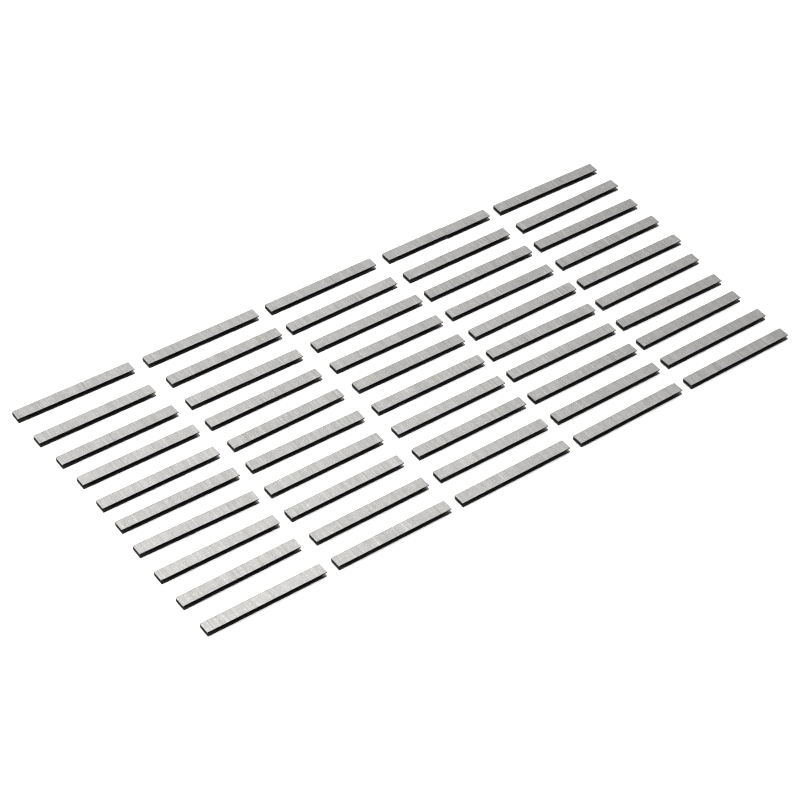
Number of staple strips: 50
